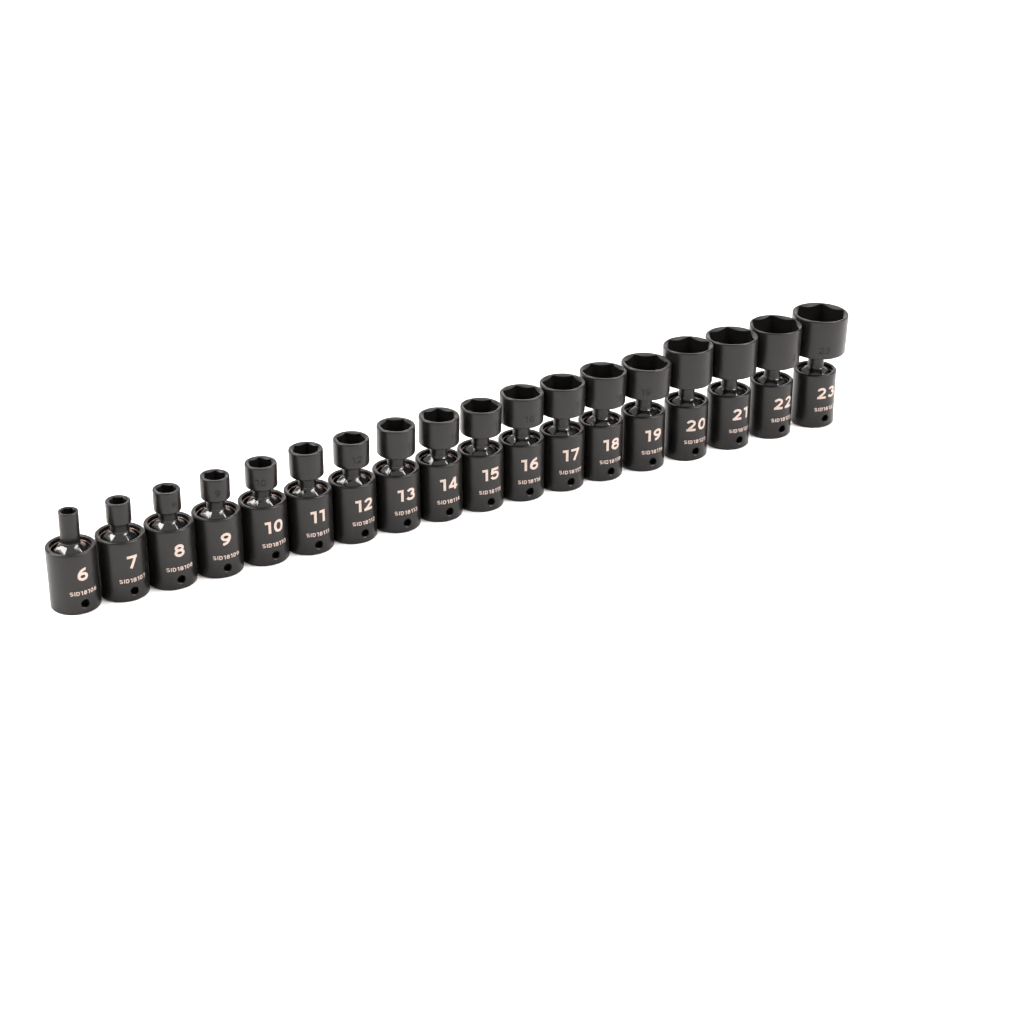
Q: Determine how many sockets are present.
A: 18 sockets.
